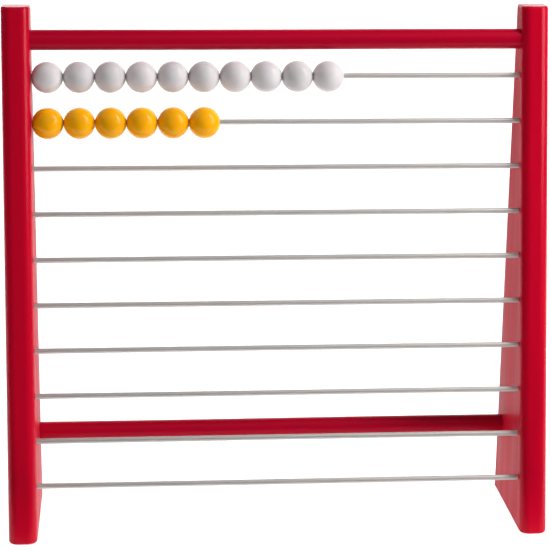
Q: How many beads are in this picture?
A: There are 16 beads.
